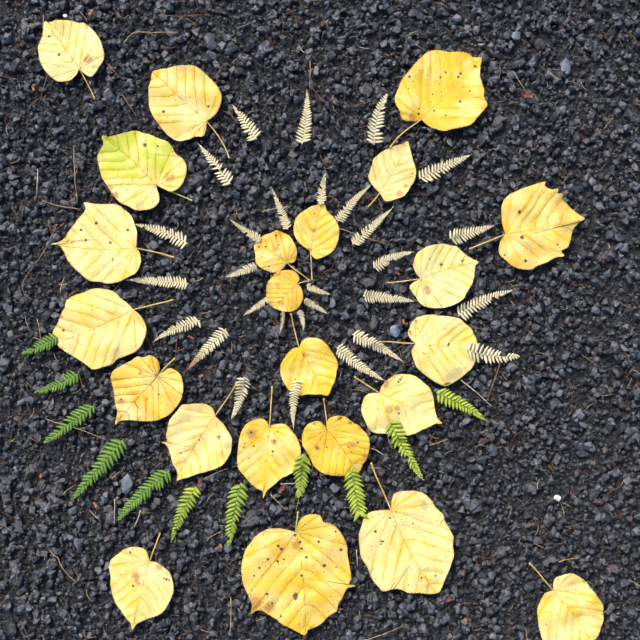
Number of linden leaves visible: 23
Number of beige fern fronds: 29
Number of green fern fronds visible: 11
